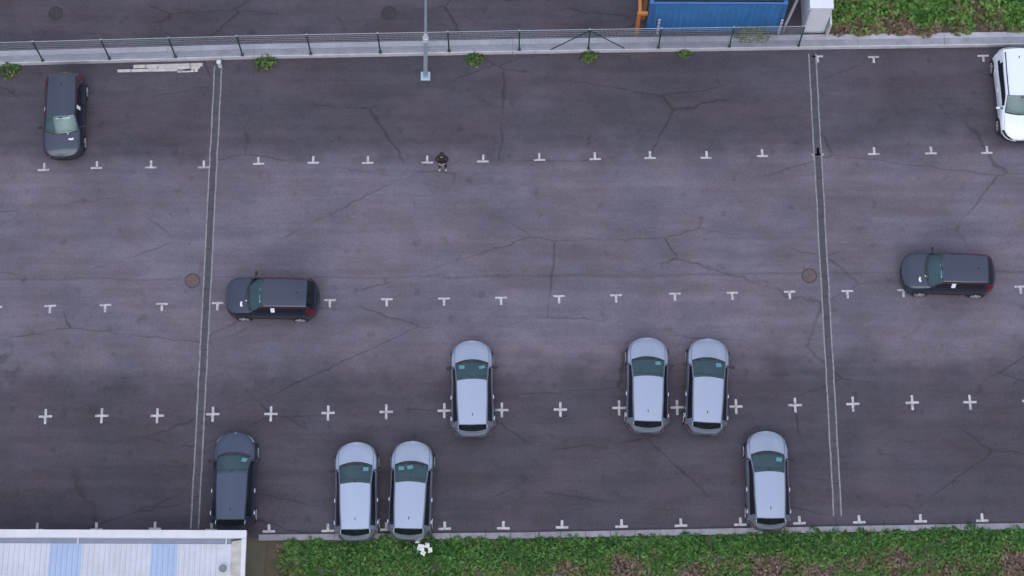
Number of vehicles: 11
